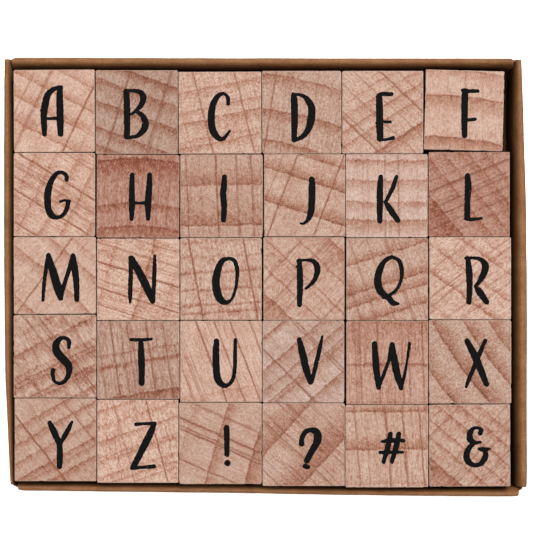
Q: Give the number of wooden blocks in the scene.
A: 30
